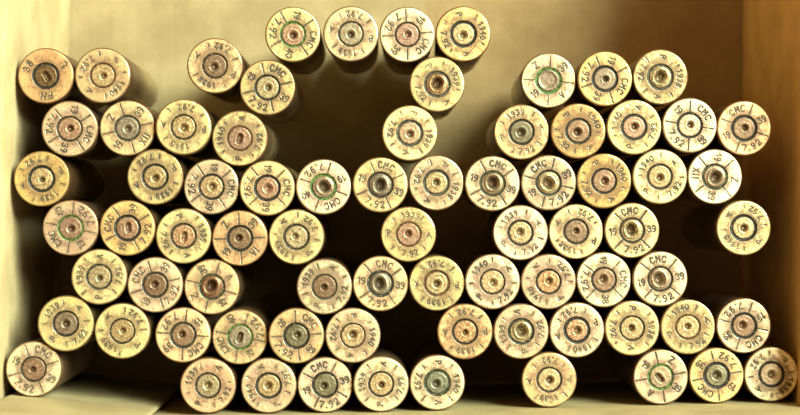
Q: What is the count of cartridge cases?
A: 76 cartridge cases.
